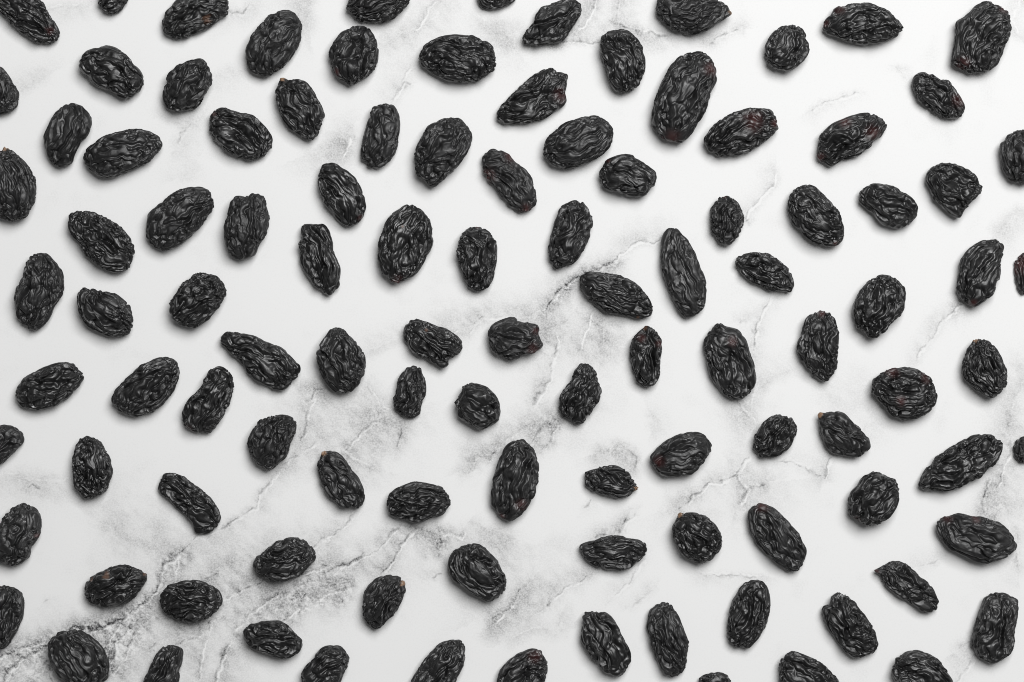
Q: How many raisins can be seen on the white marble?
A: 109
